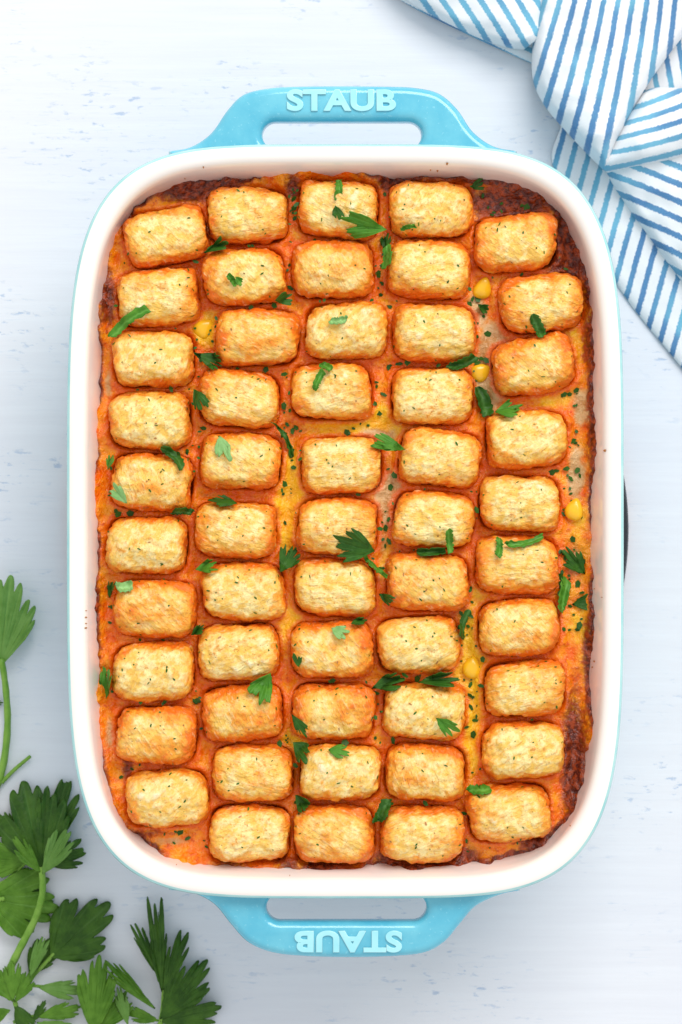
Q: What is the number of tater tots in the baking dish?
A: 53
